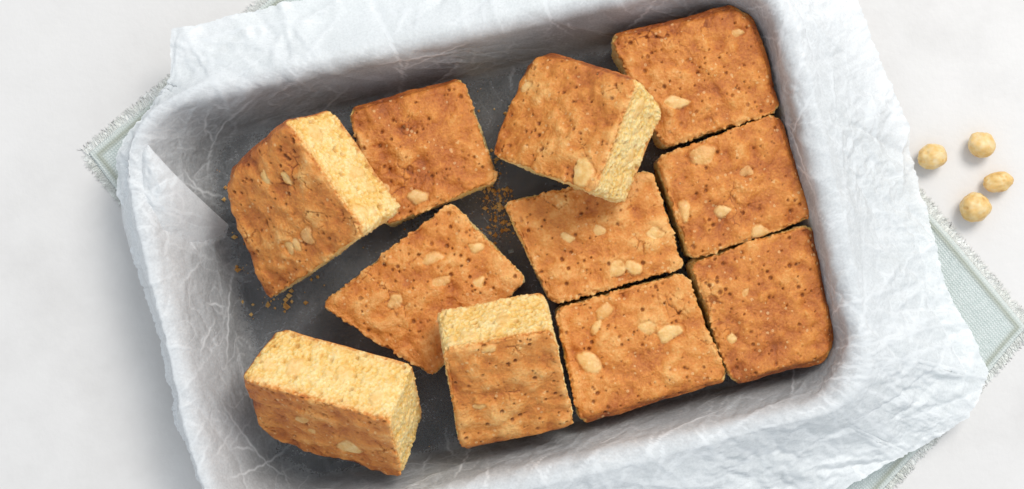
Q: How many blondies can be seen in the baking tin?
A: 11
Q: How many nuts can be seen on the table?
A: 4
